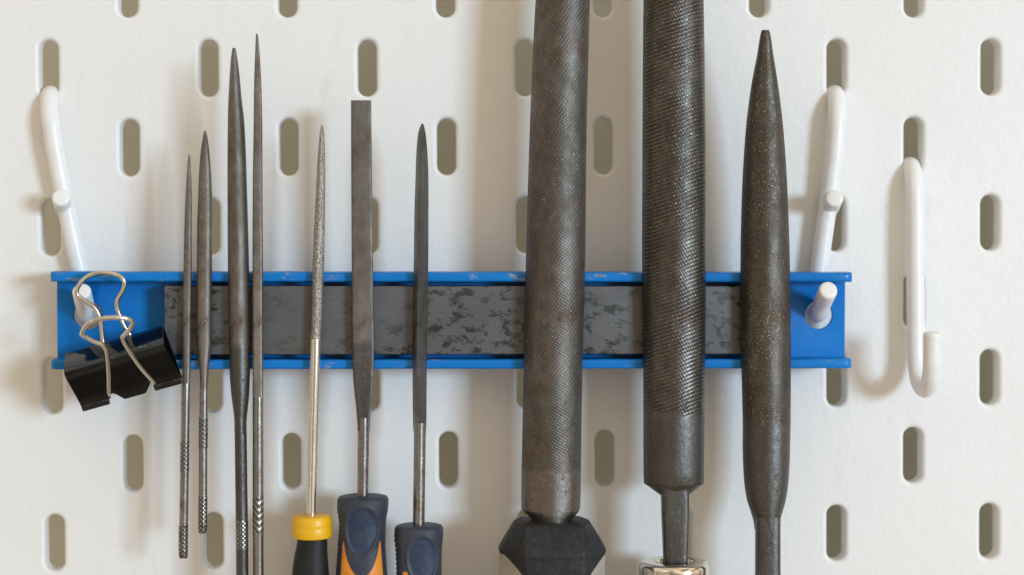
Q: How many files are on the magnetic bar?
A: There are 10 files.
